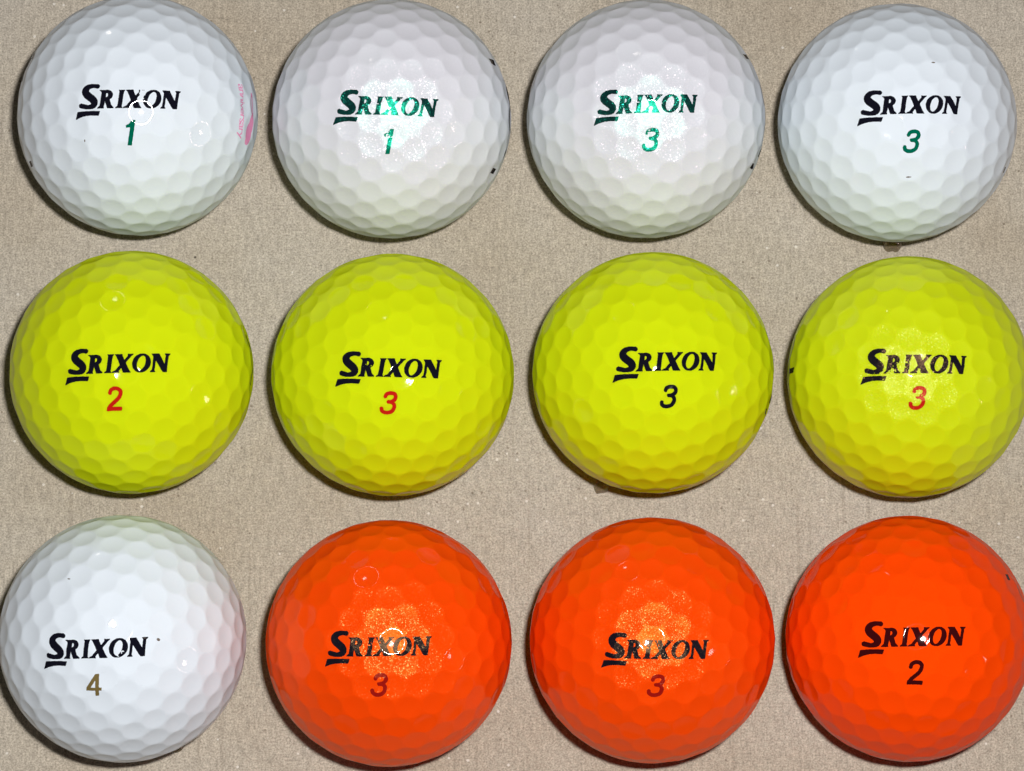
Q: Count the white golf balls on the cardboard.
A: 5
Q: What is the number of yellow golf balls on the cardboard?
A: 4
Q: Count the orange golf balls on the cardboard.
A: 3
